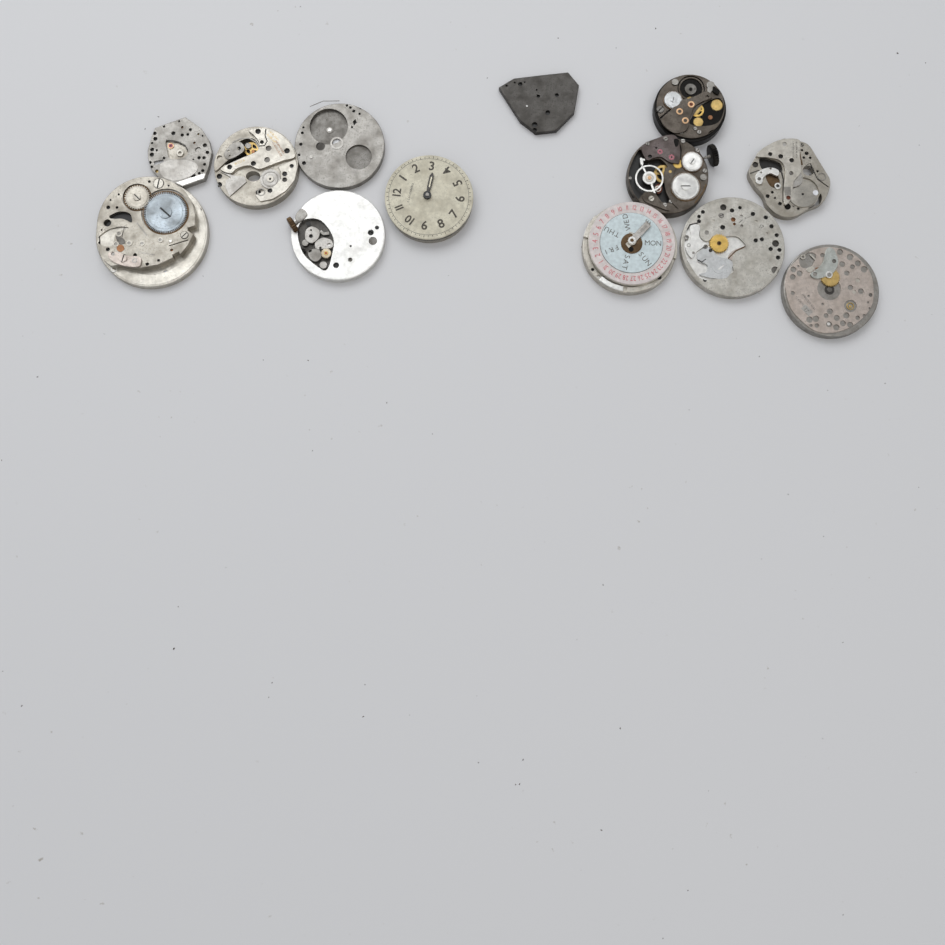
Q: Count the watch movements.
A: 13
